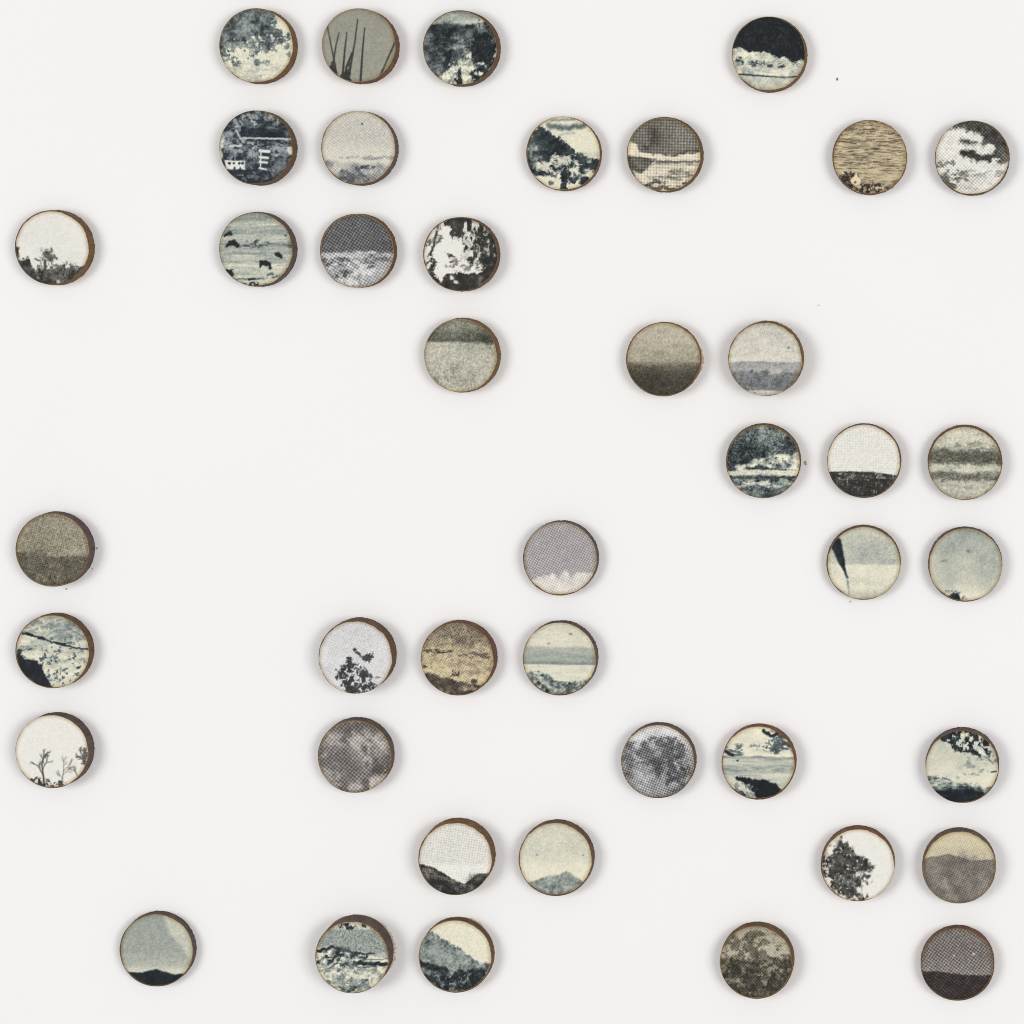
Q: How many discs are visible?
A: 42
